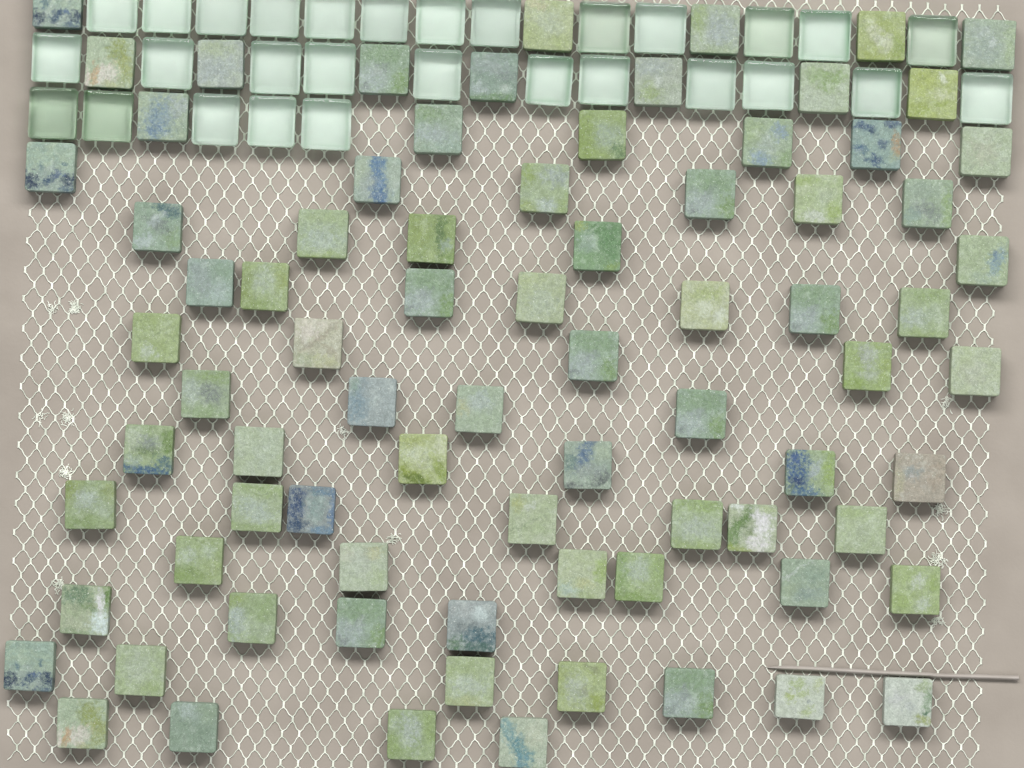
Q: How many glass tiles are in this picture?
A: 29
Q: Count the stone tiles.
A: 79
